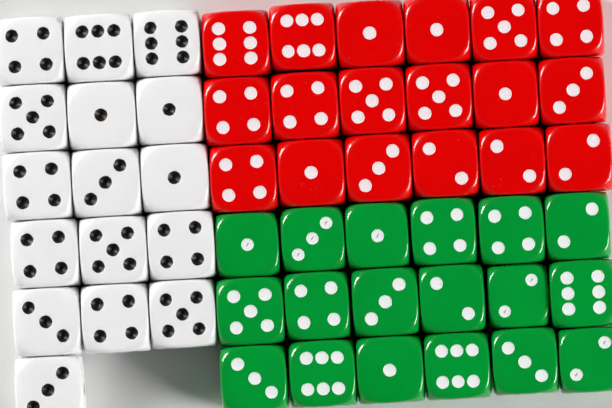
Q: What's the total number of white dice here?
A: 16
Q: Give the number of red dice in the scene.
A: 18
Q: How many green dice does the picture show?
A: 18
